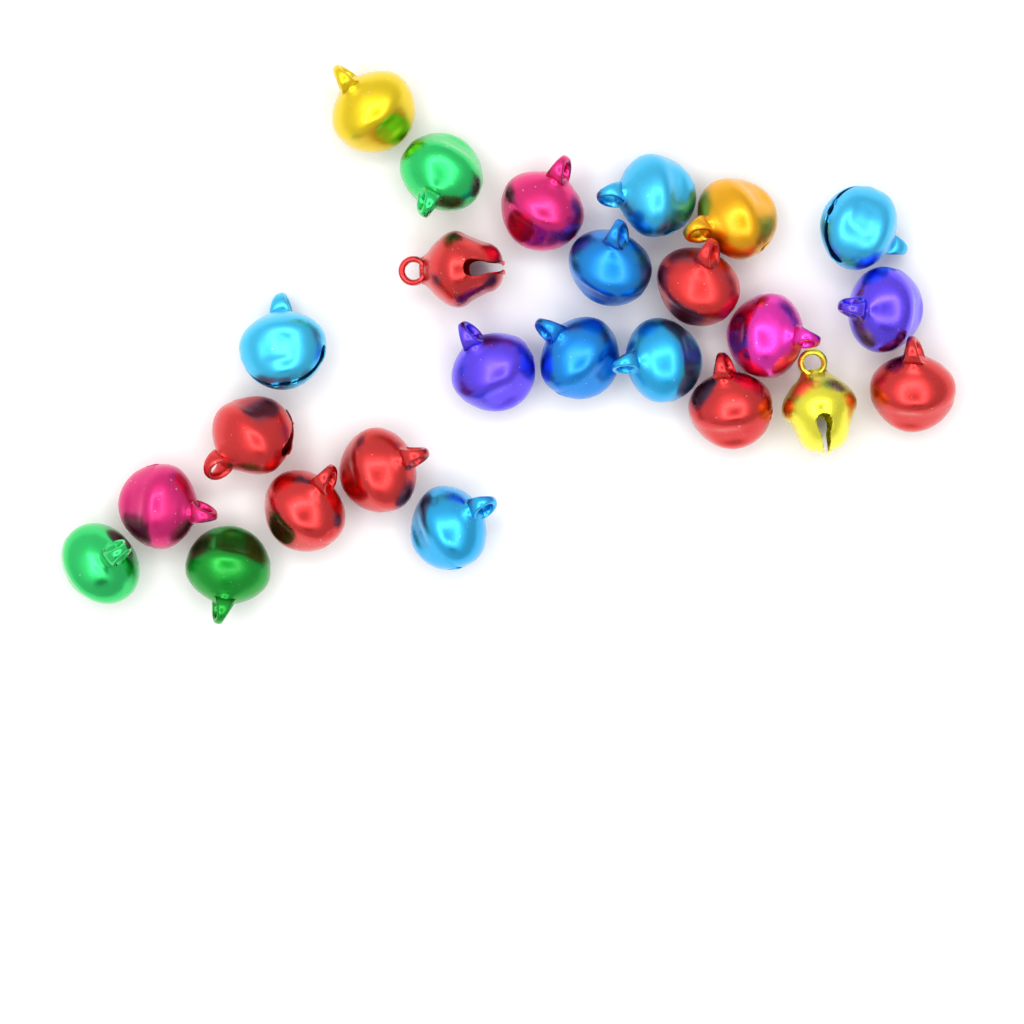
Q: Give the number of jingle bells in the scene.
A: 25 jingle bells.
